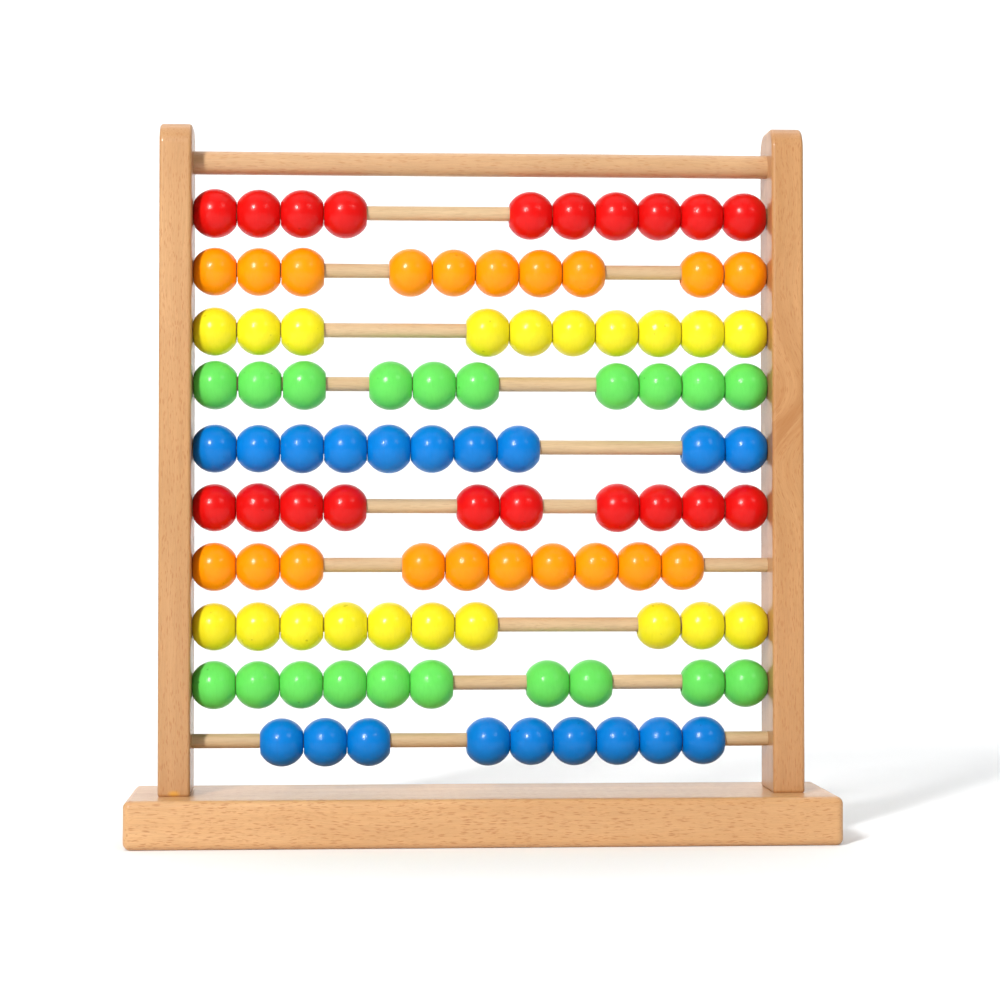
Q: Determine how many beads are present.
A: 99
